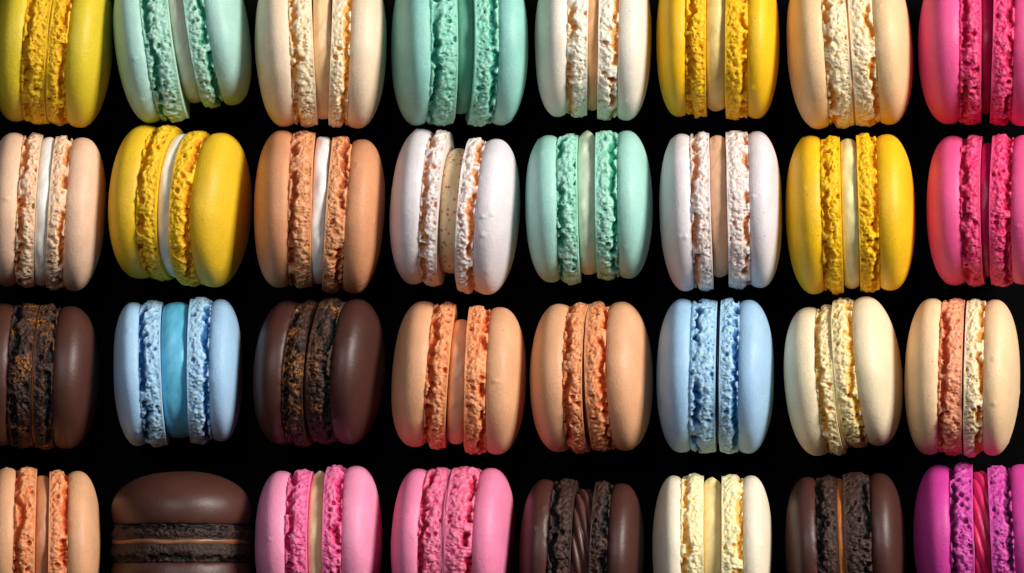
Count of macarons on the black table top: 32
